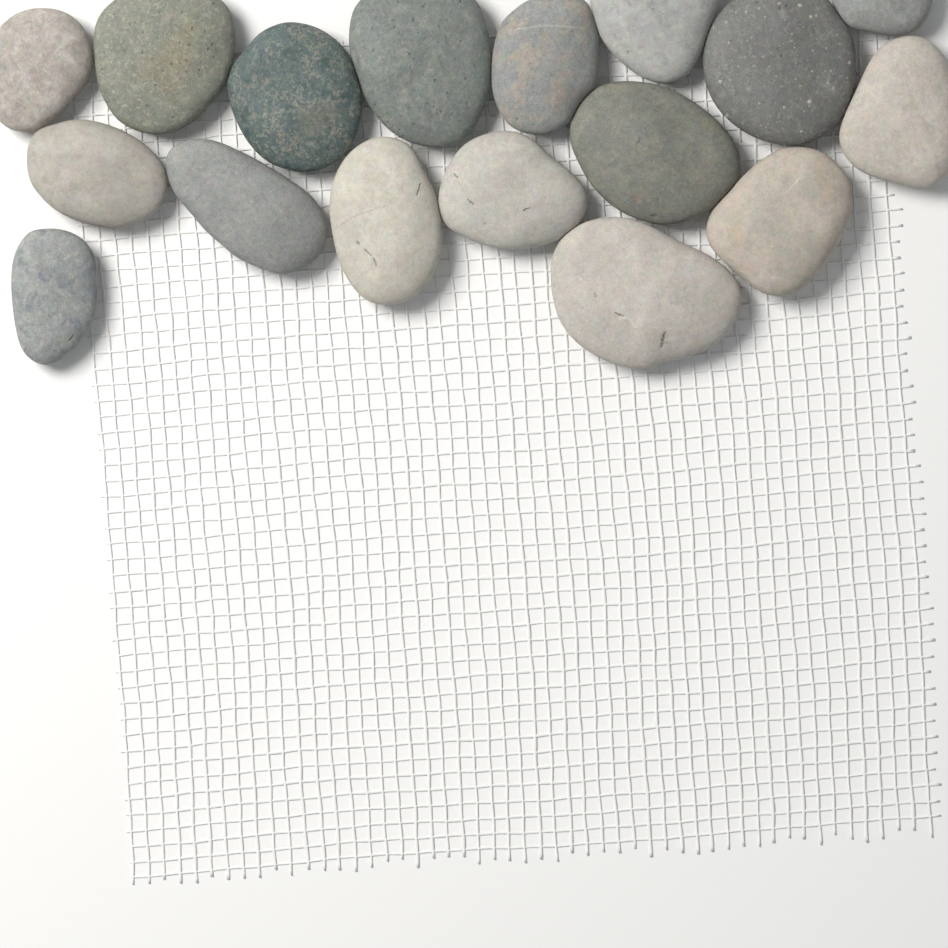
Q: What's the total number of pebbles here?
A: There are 17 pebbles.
